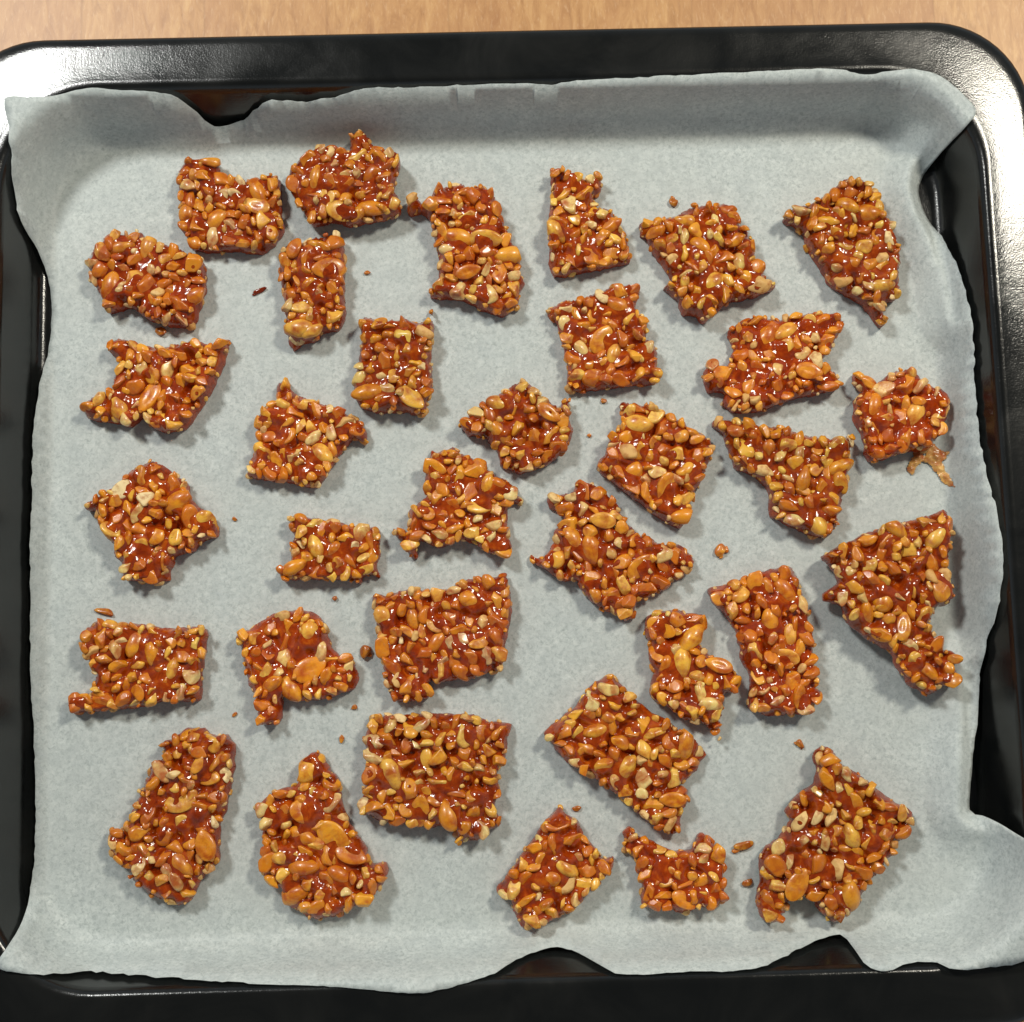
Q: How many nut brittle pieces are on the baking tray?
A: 34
